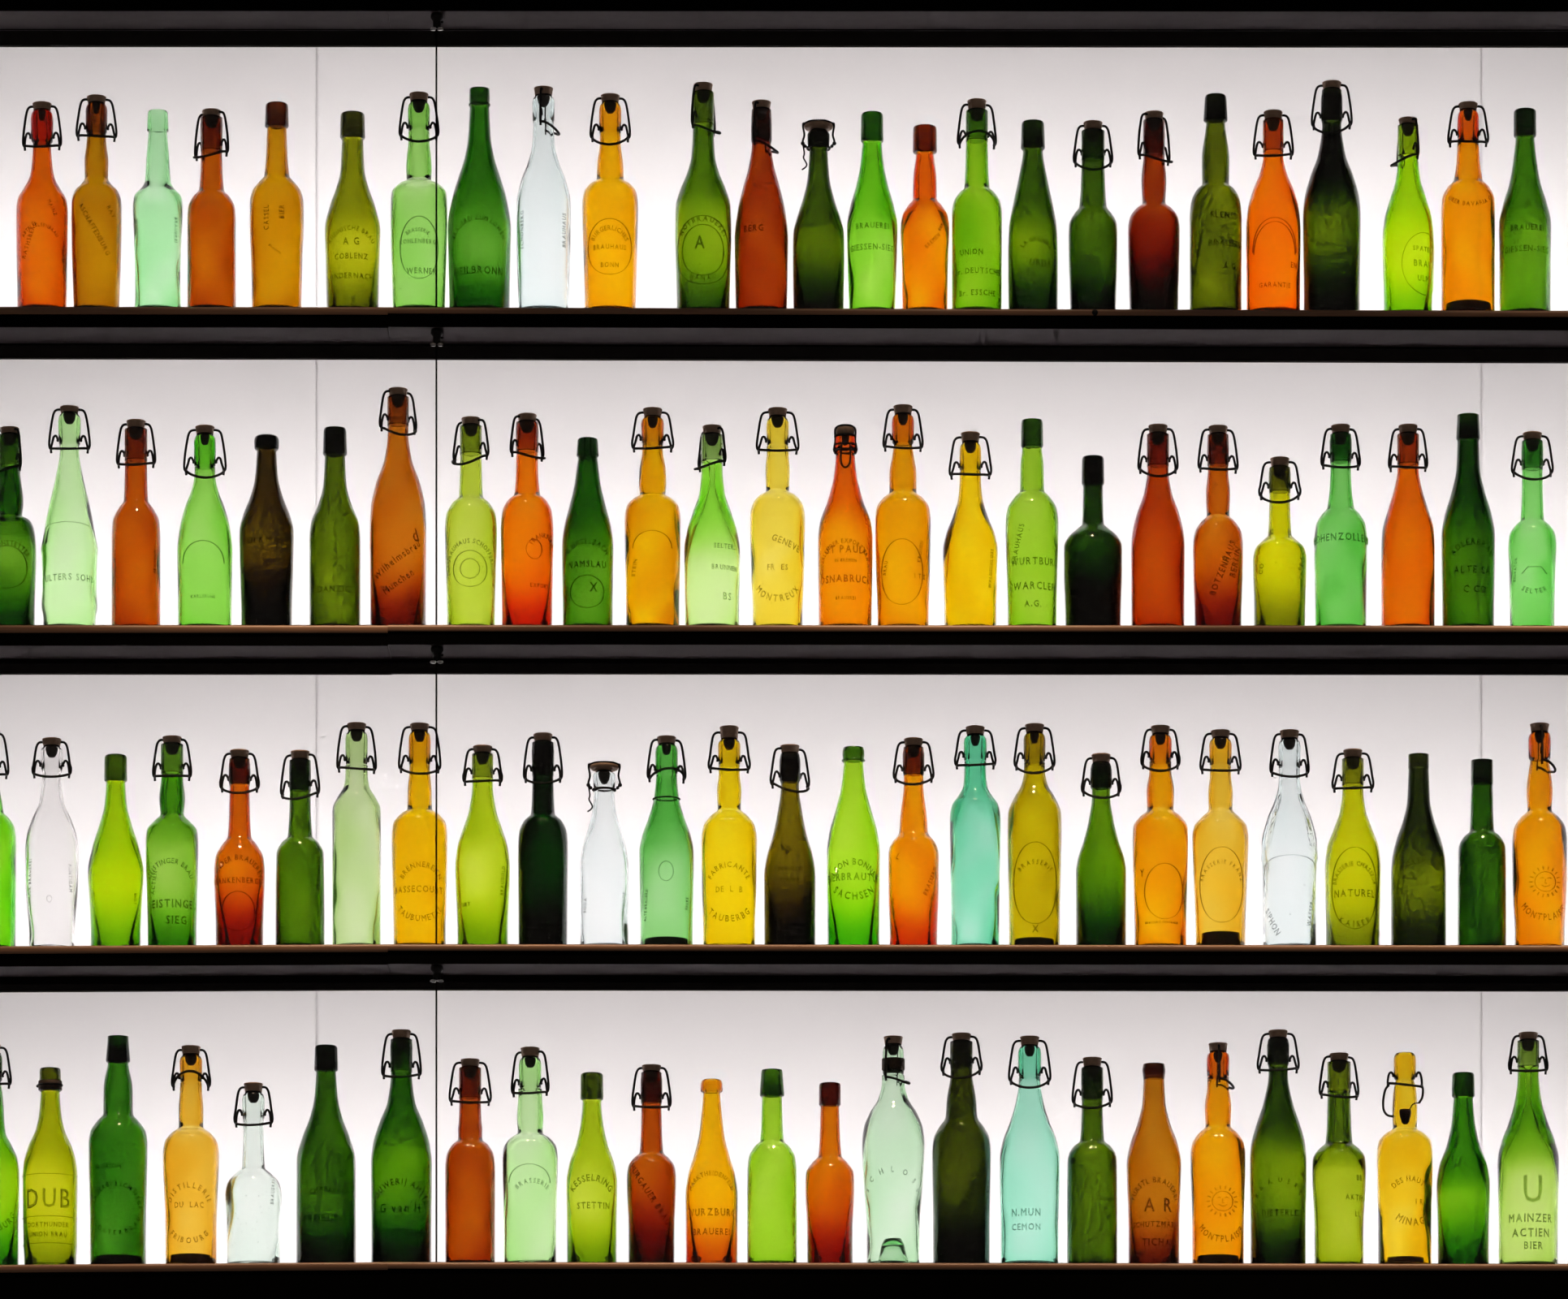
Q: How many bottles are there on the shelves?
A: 101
